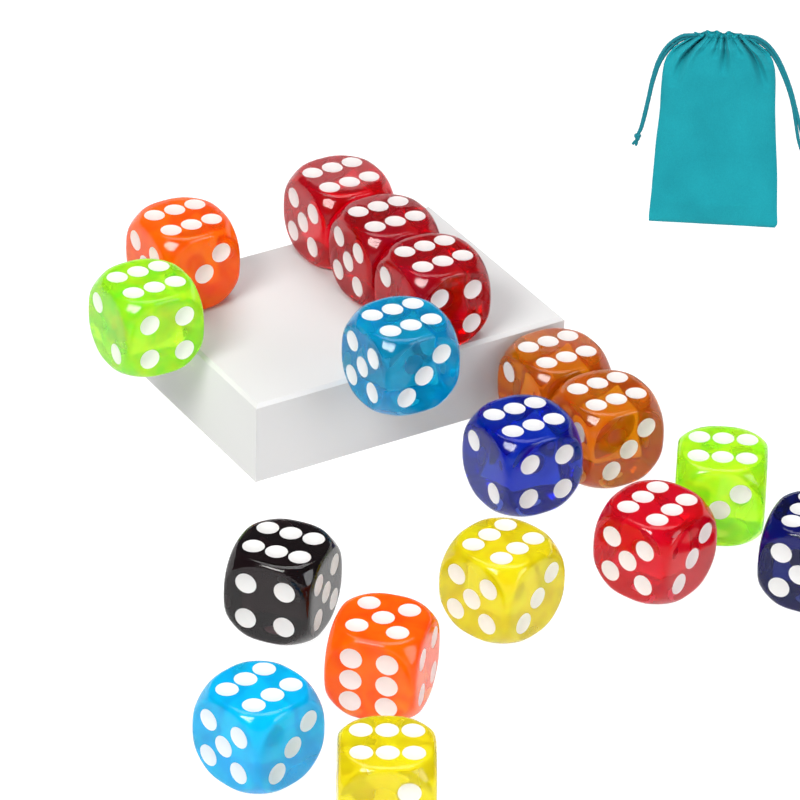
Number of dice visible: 17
